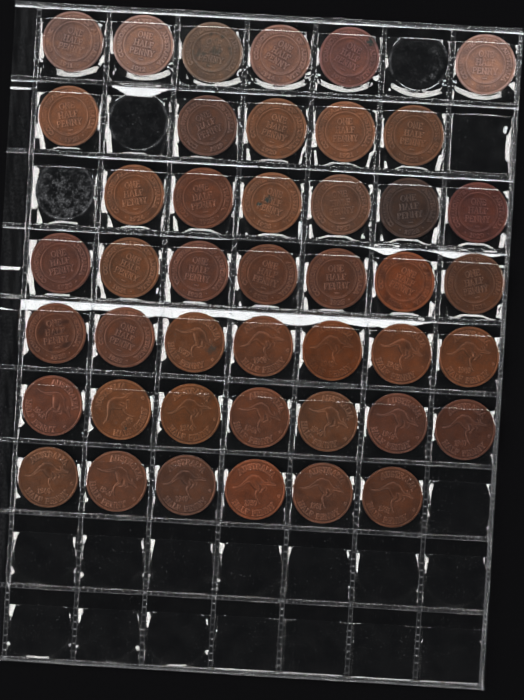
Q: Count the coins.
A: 44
